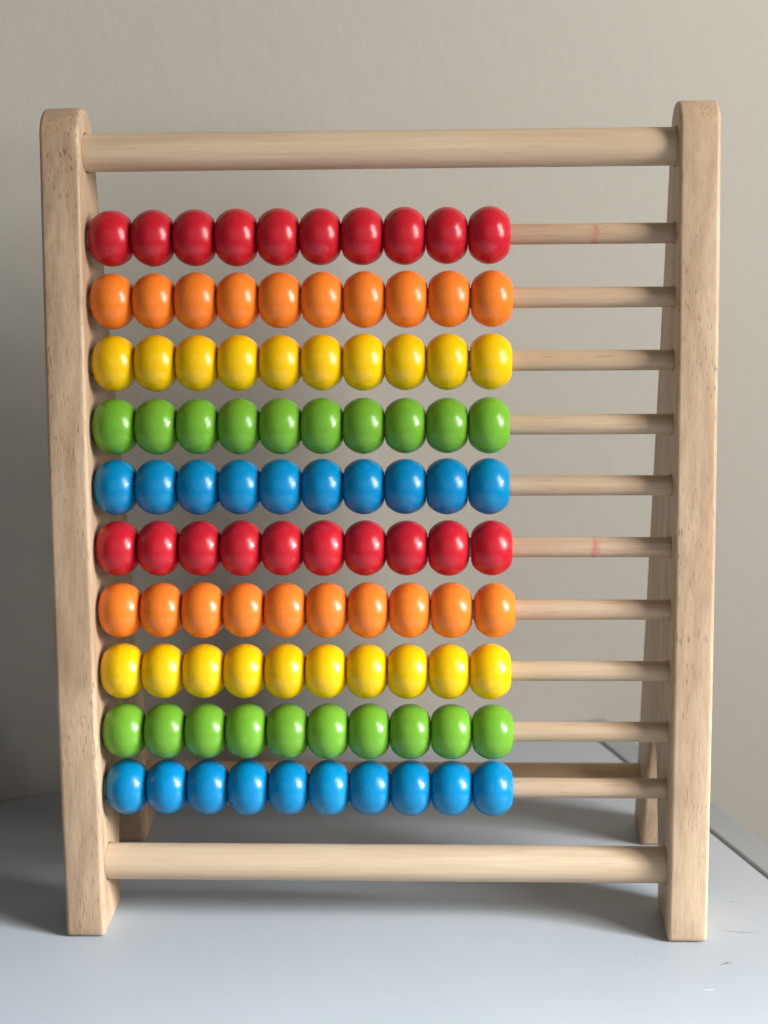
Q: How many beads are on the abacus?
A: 100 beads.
